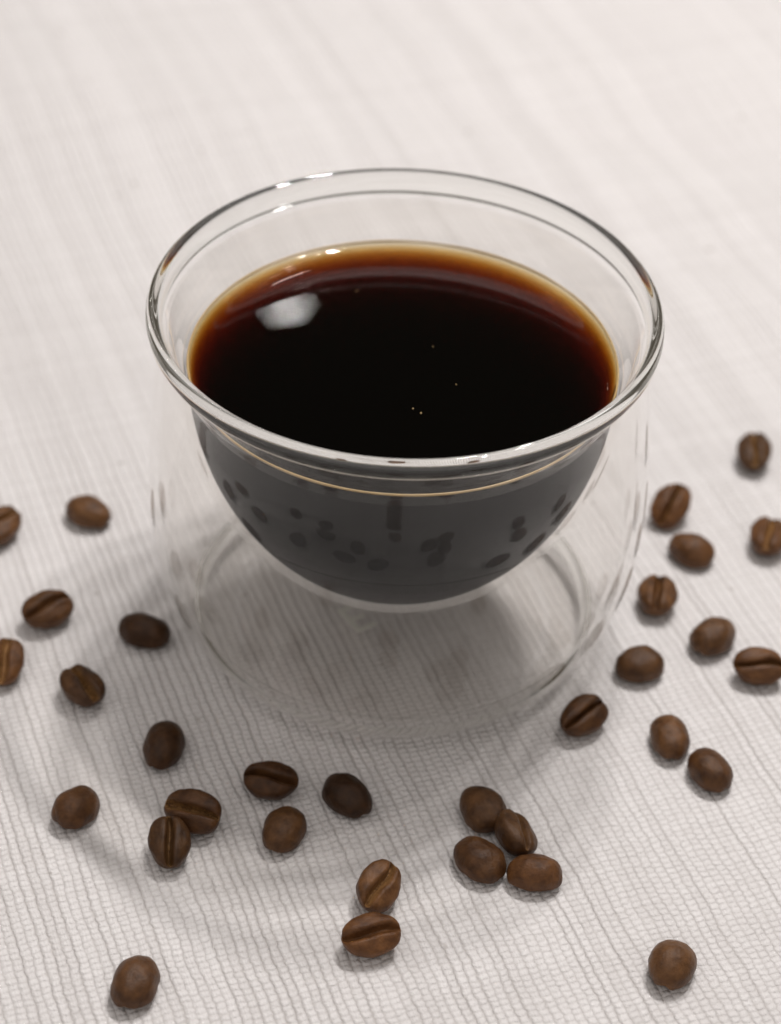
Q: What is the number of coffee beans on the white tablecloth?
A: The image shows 32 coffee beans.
